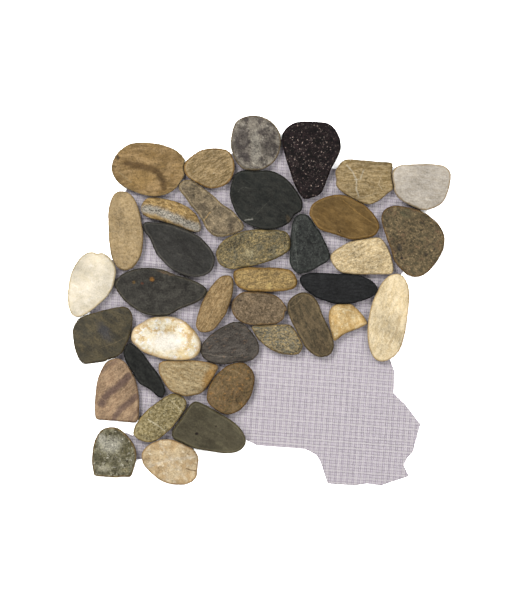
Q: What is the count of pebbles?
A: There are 37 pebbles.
